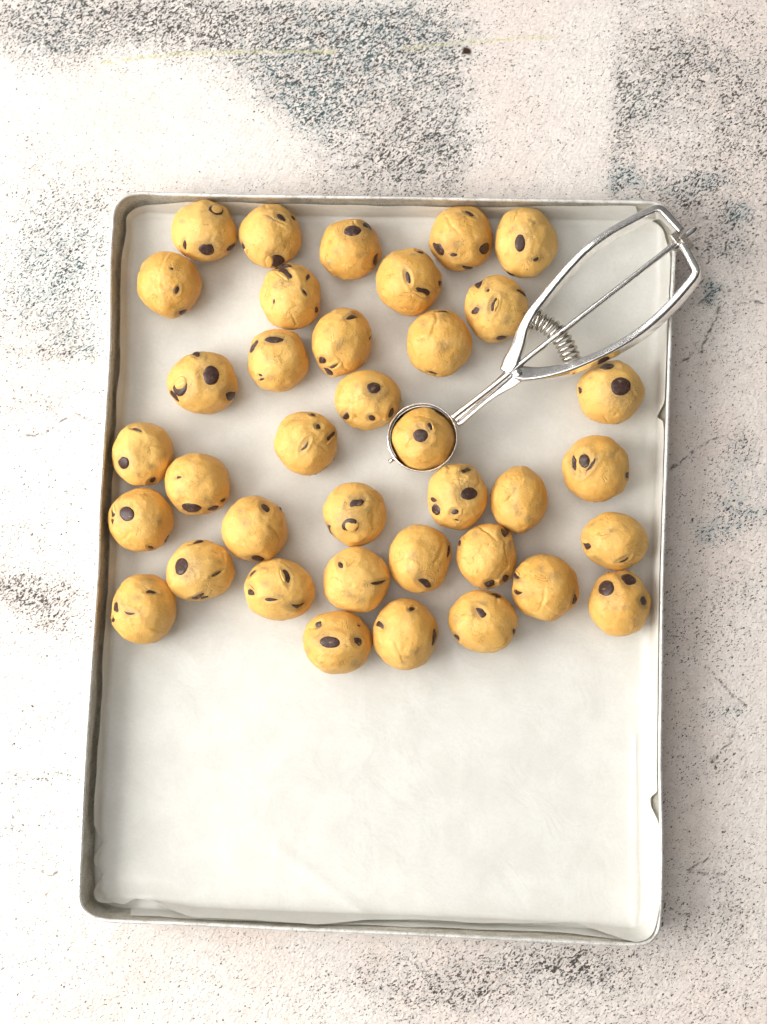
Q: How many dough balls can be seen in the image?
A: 37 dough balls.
